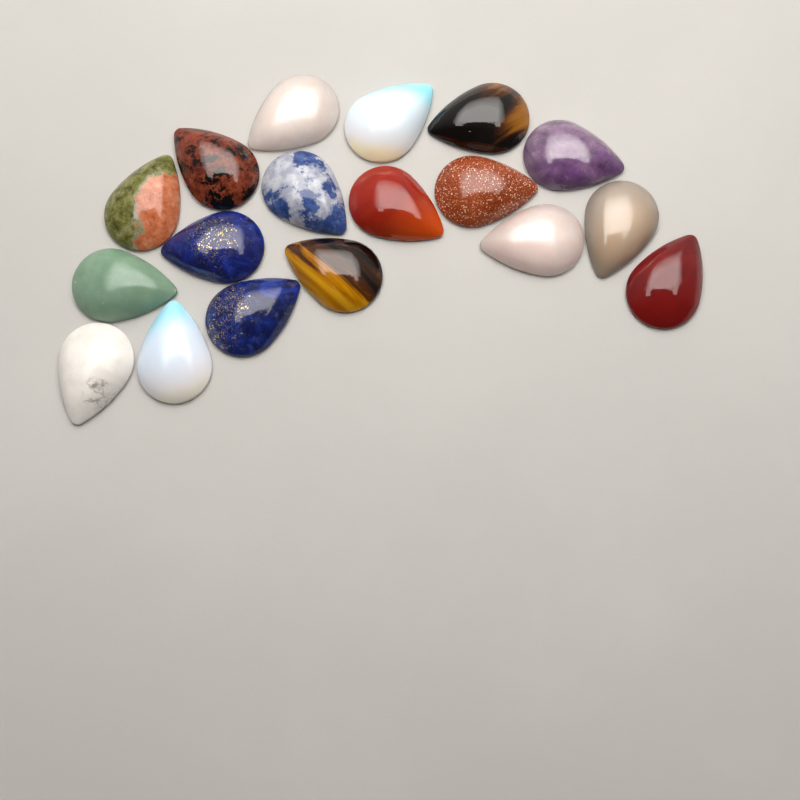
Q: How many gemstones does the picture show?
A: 18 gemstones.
